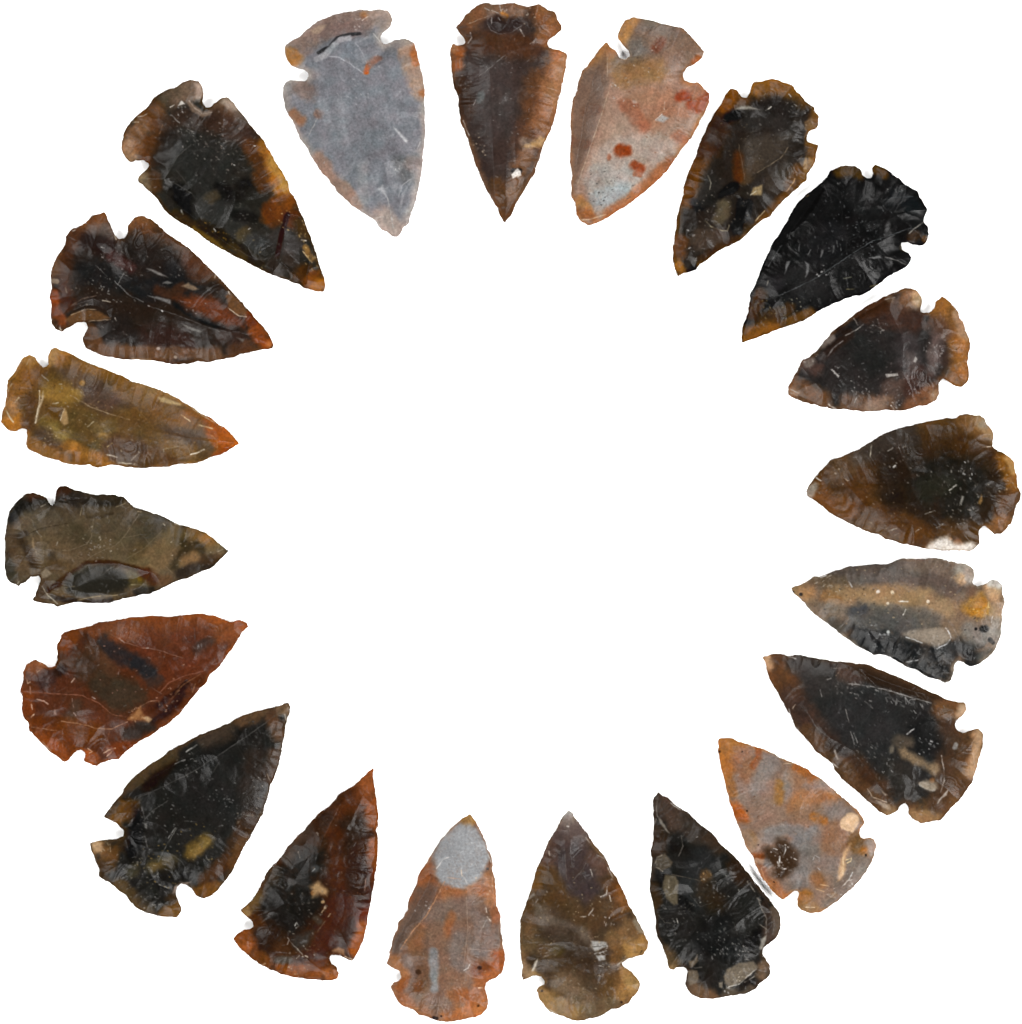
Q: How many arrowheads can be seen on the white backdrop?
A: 20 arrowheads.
